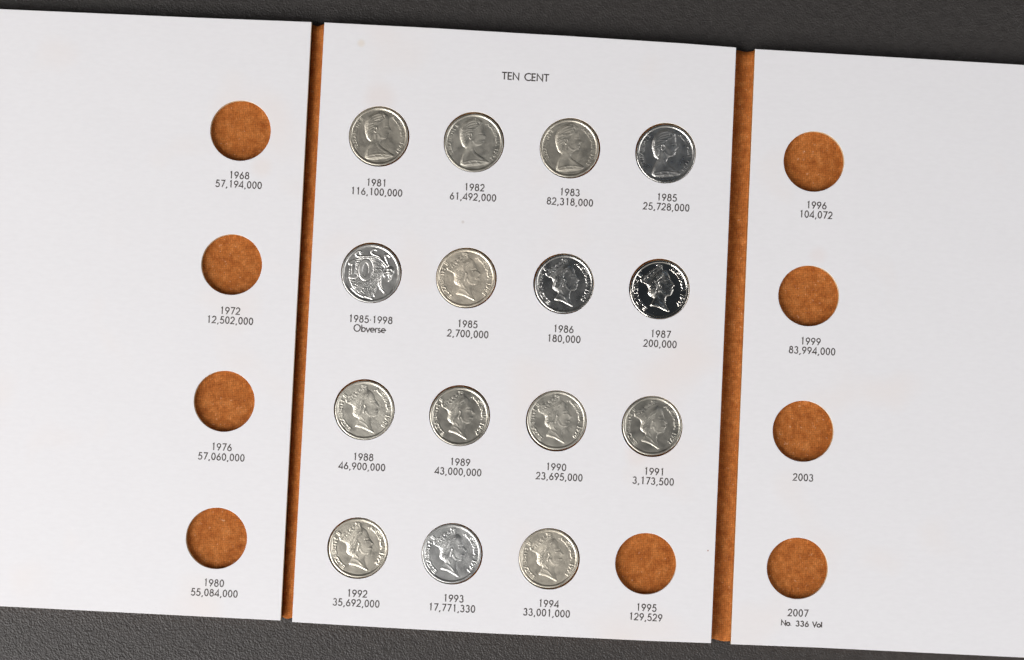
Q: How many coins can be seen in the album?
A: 15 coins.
